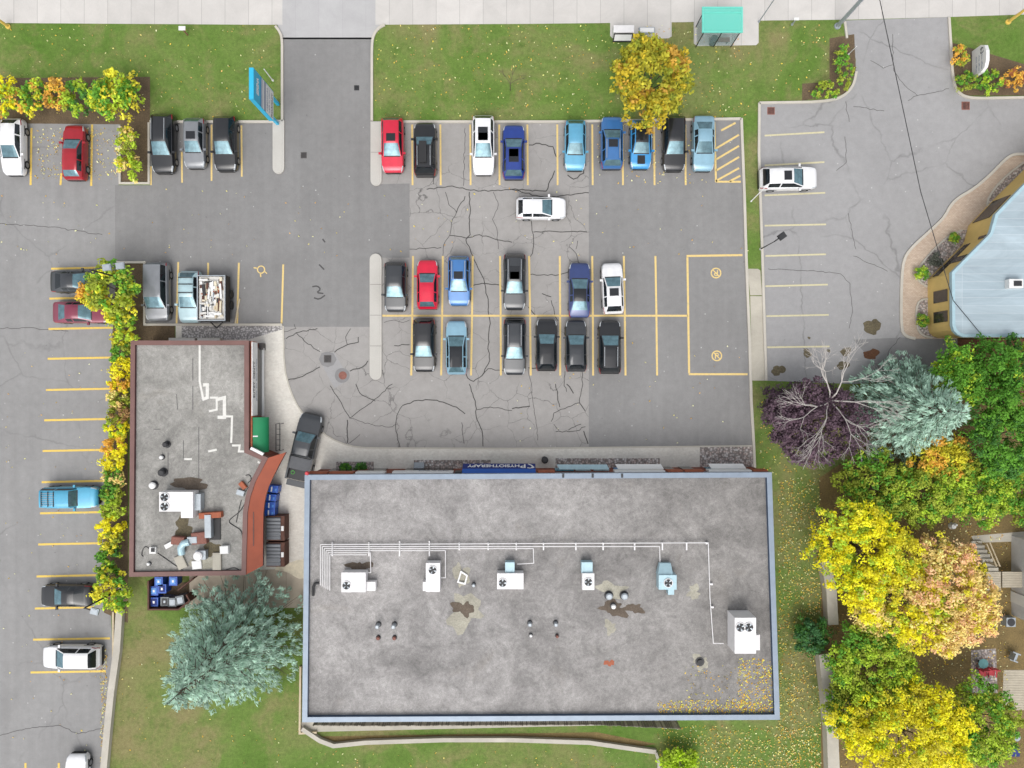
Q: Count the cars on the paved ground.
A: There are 37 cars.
